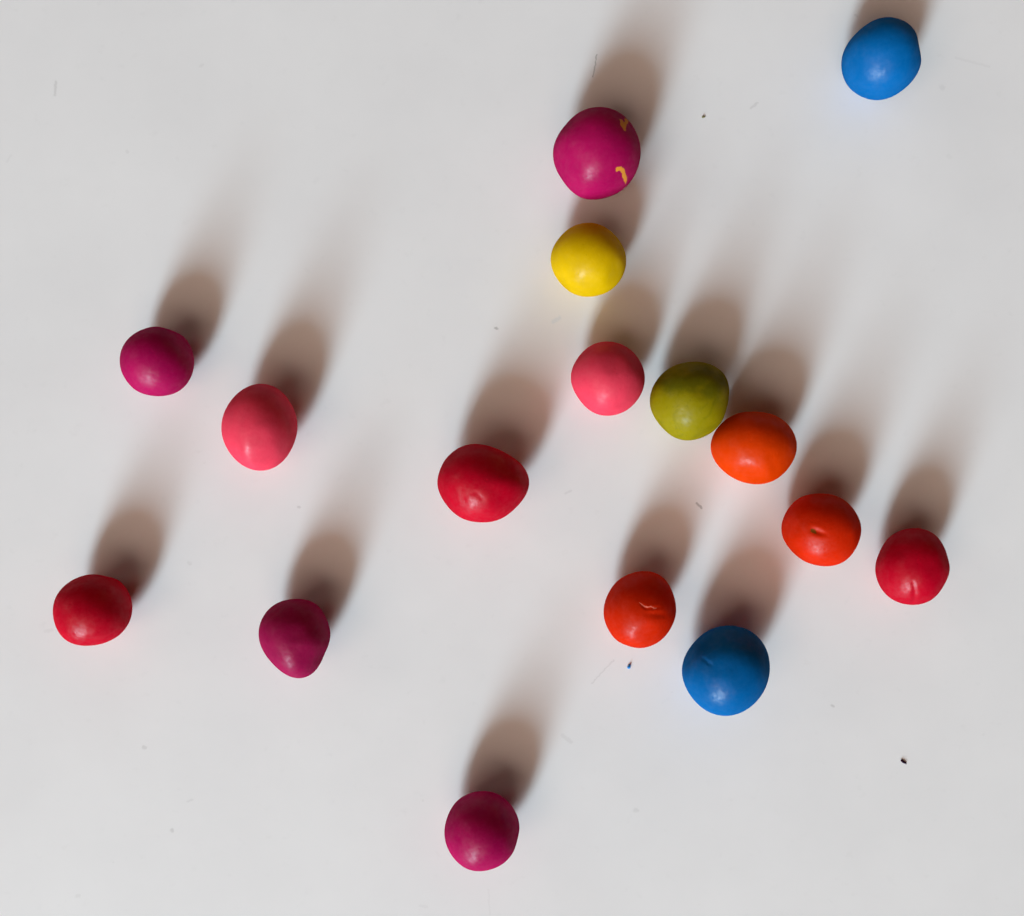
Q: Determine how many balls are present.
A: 16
